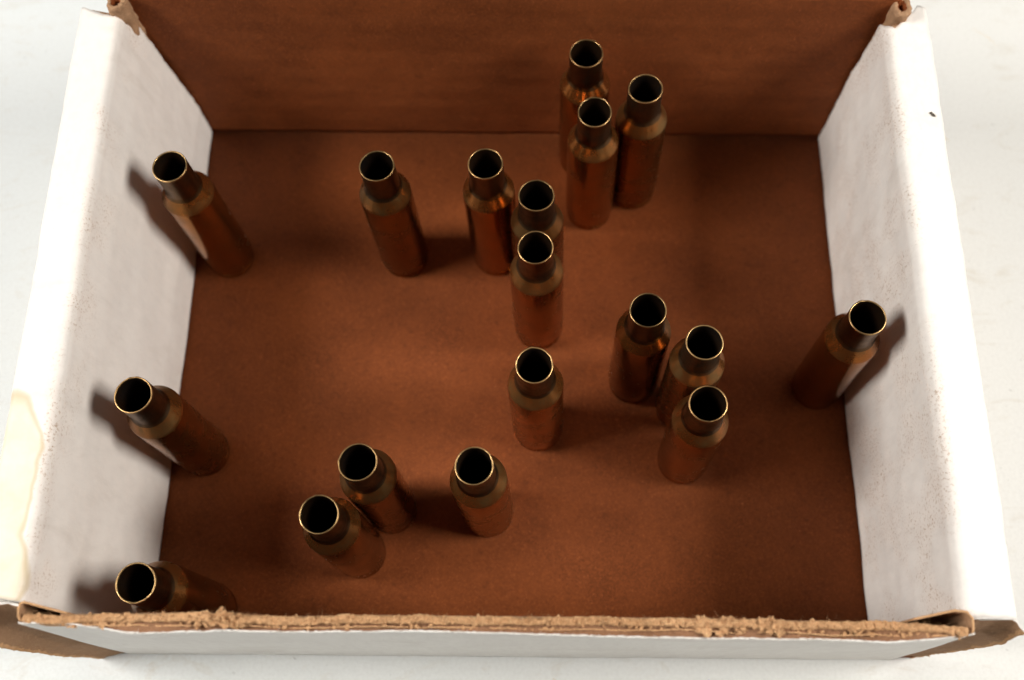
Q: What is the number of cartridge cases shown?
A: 18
